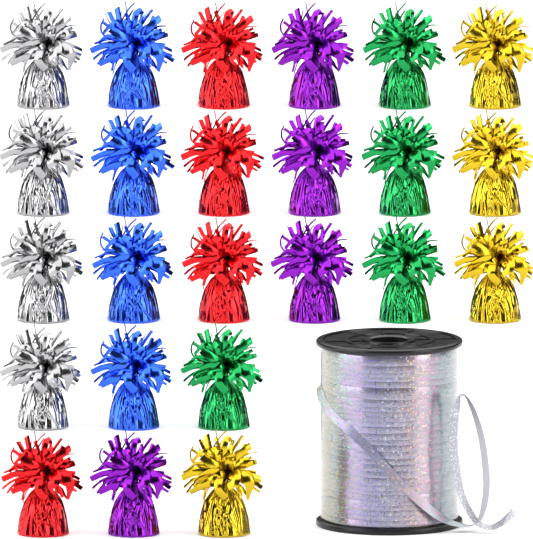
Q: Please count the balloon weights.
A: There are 24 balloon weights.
